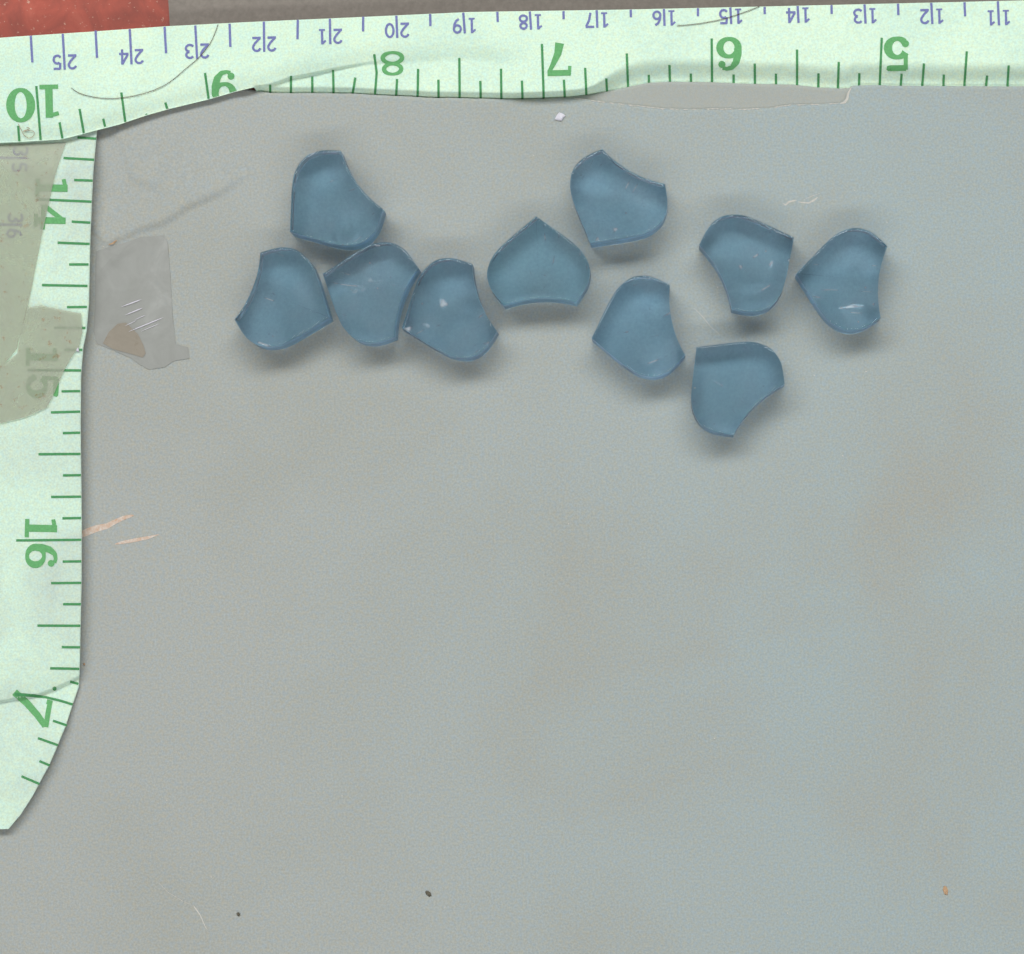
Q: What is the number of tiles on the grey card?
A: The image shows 10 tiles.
